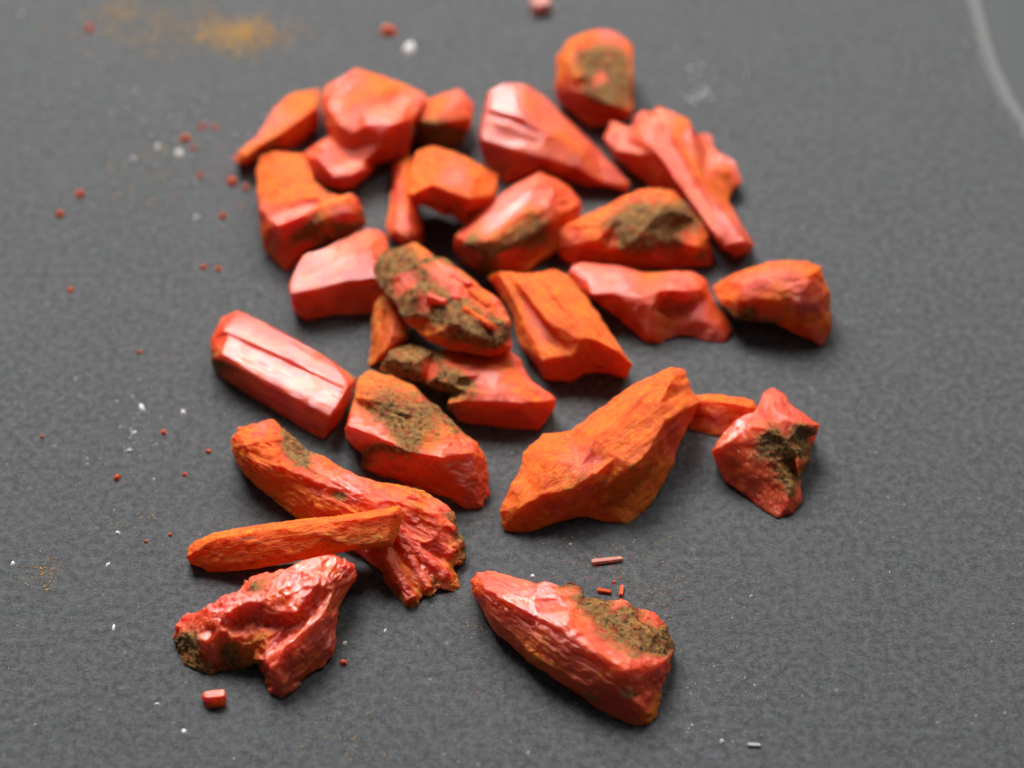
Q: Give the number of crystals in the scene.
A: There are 28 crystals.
